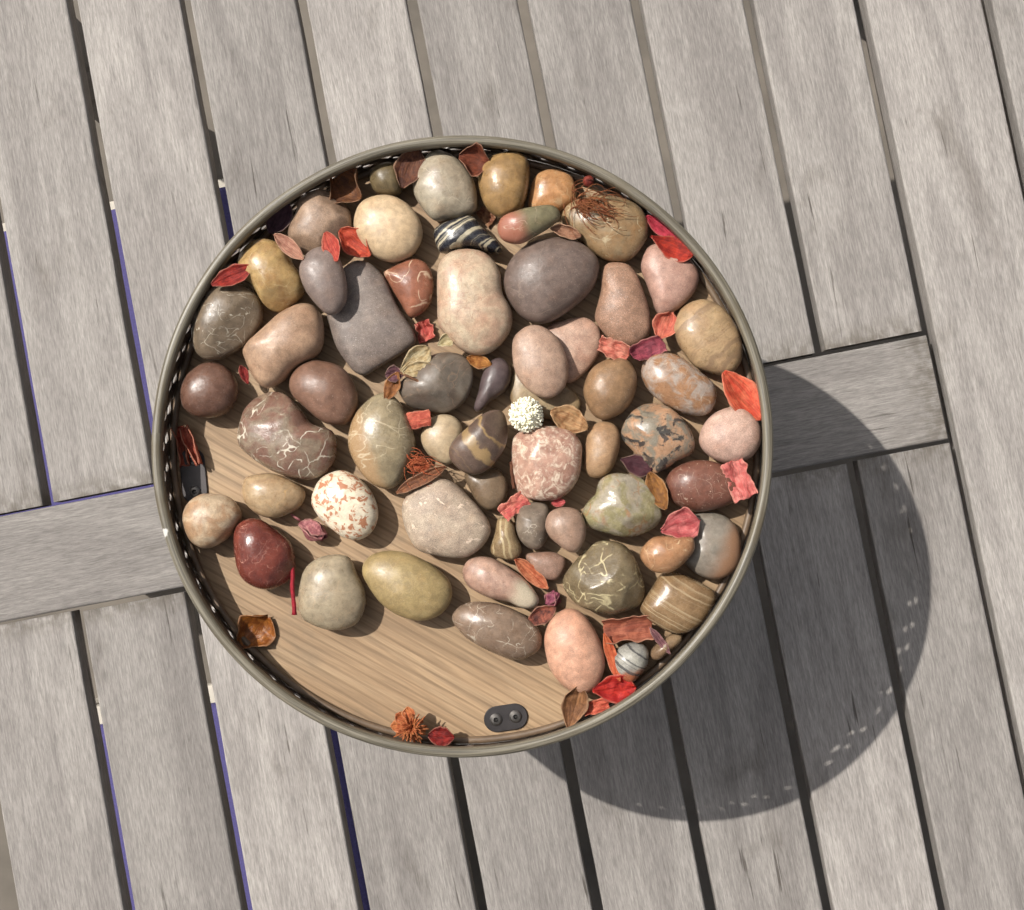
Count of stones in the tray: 60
